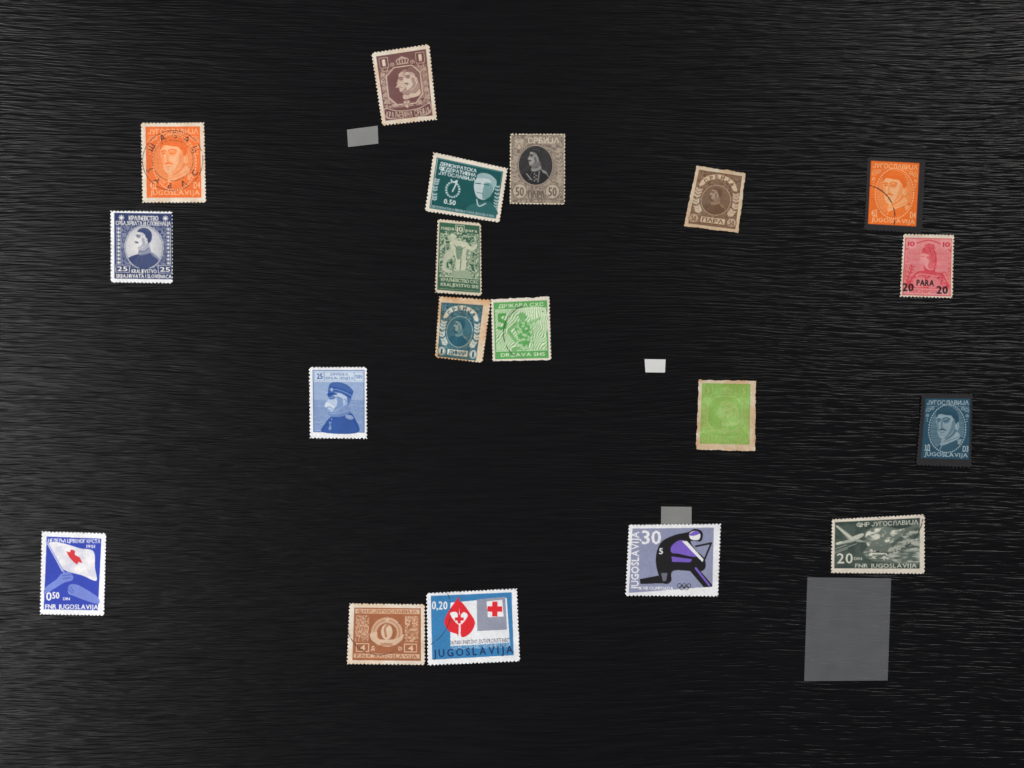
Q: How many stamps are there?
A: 19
